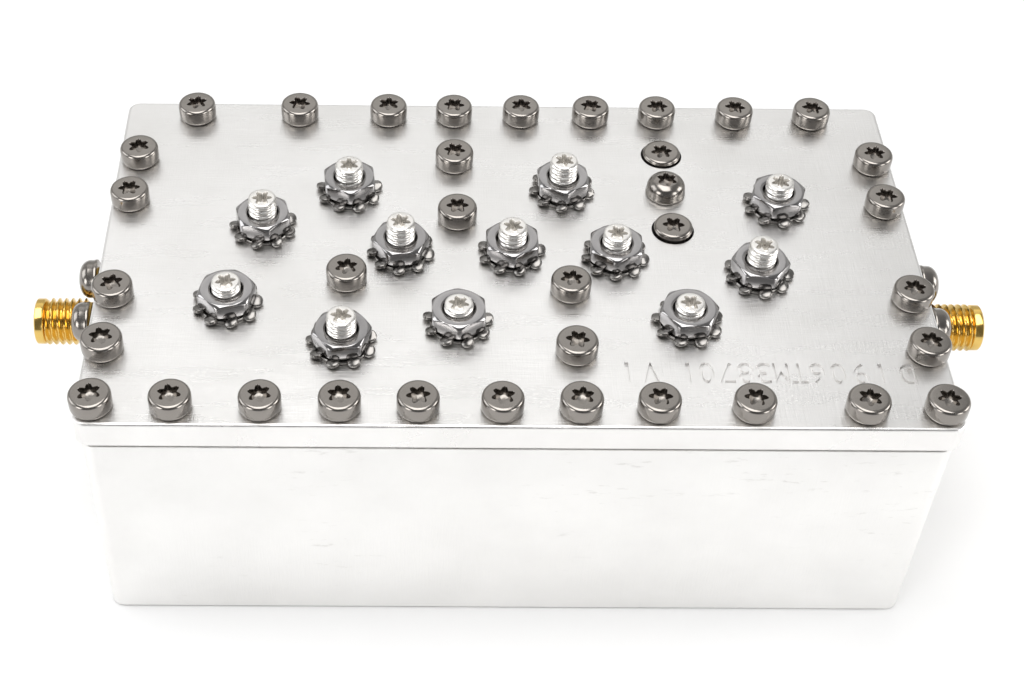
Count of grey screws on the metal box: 40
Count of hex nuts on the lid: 12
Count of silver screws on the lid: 12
